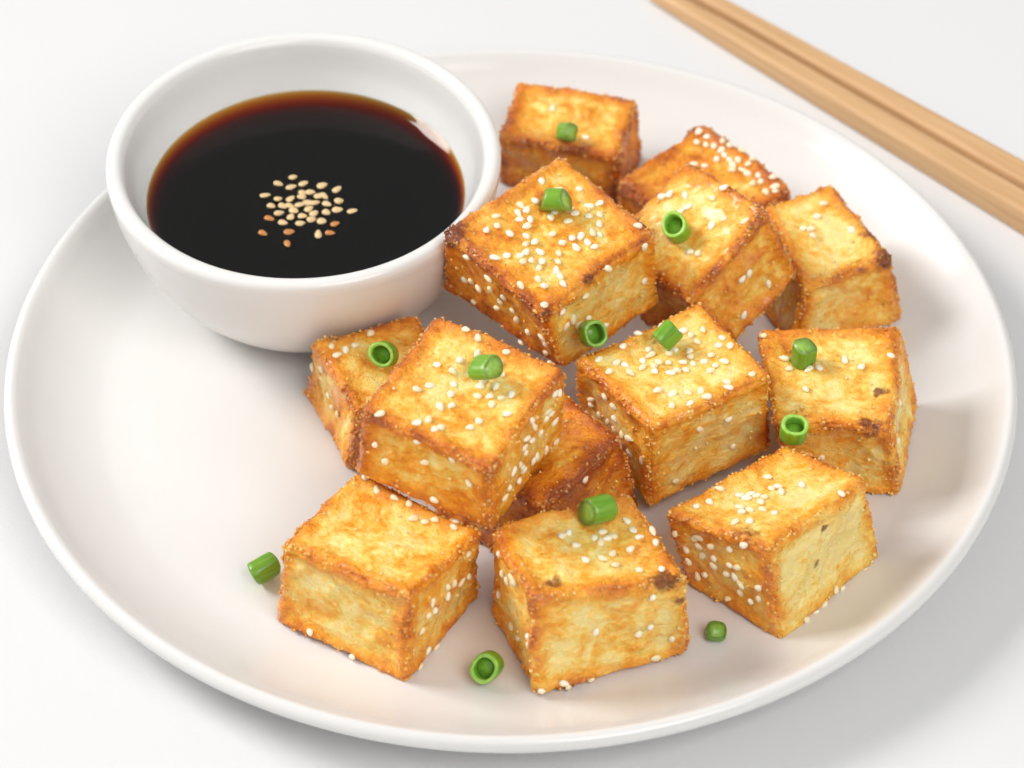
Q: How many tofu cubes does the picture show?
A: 13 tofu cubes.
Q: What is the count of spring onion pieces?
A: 13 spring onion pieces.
